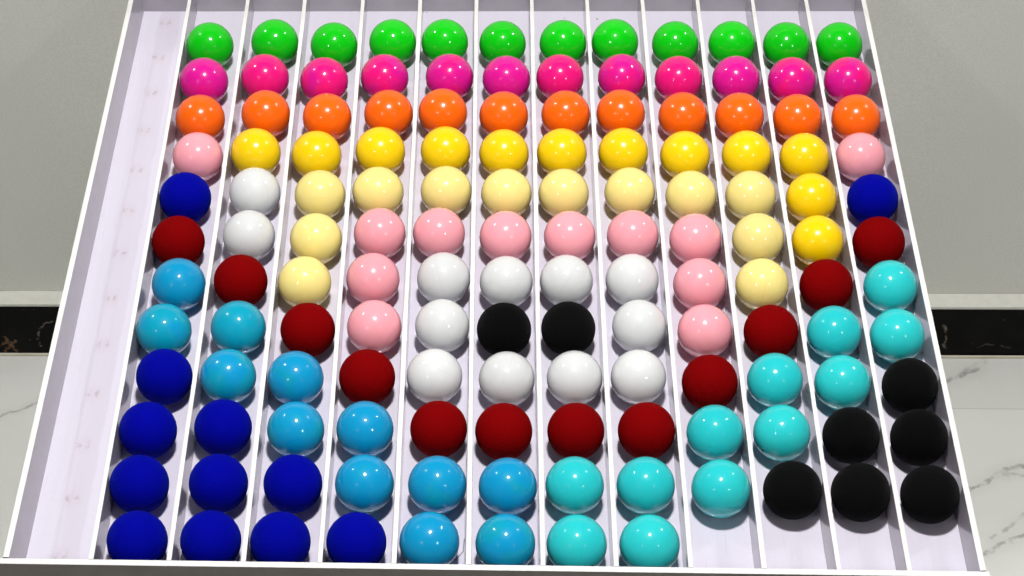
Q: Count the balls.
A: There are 140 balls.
